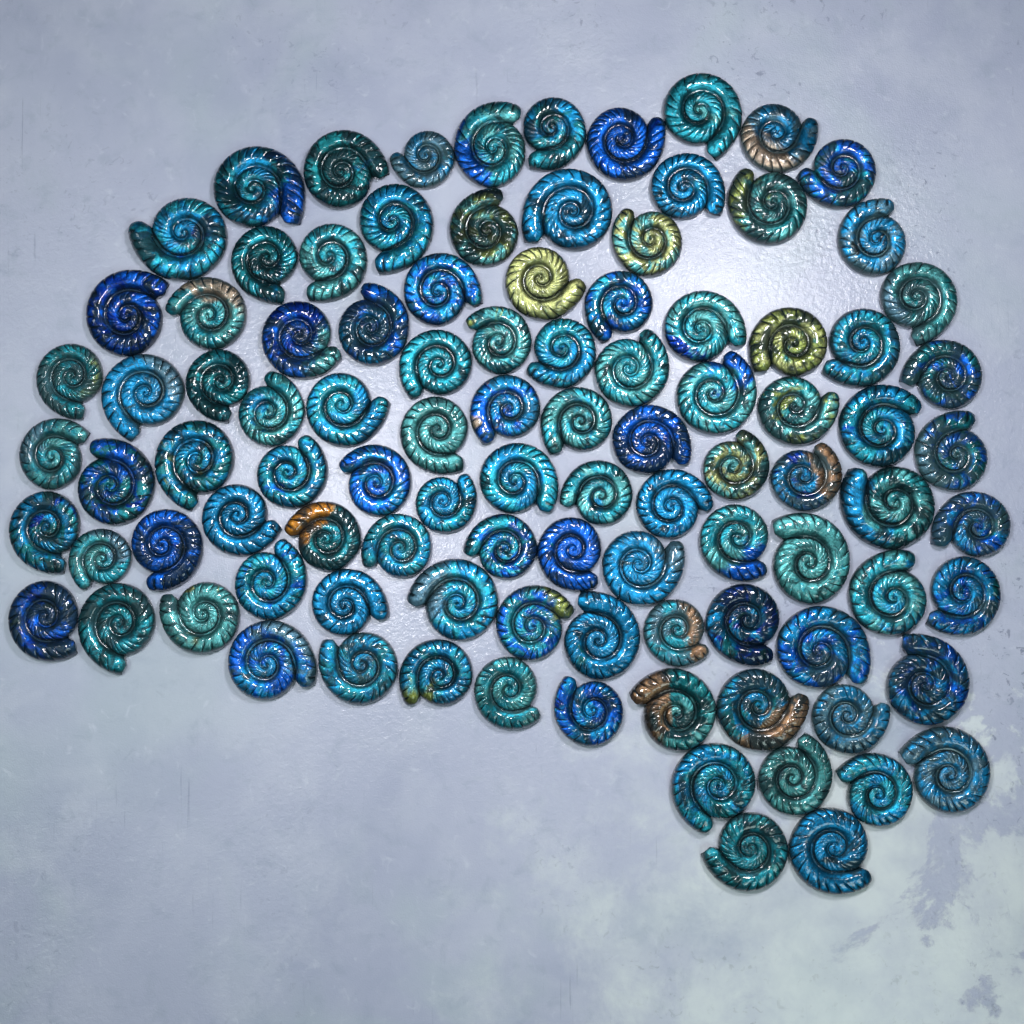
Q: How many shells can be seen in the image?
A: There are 100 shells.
